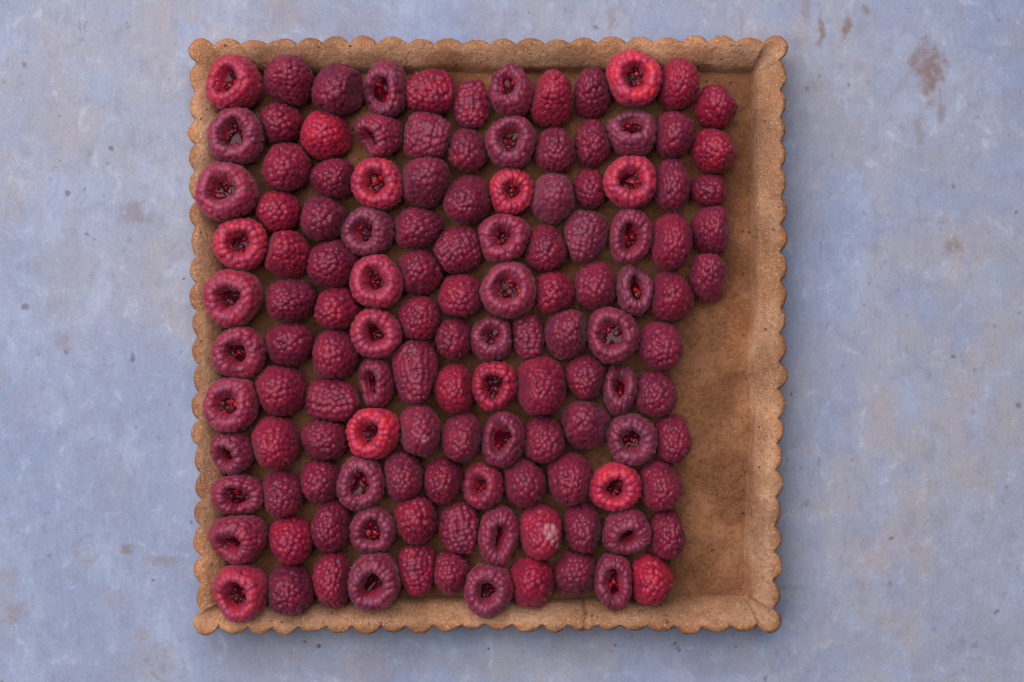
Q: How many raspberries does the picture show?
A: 128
